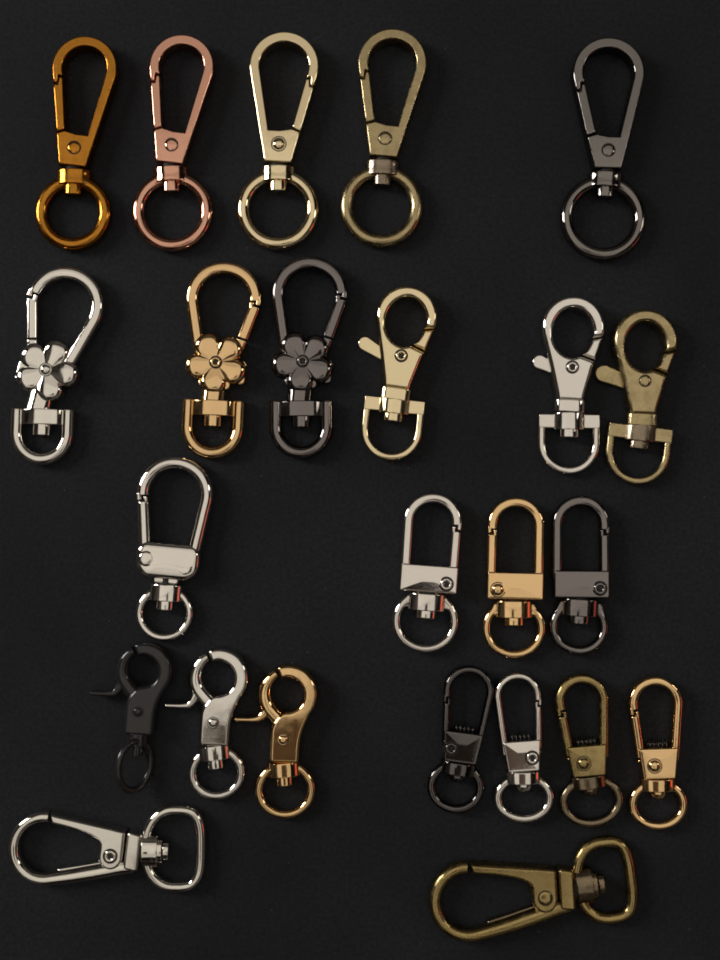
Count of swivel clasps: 24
